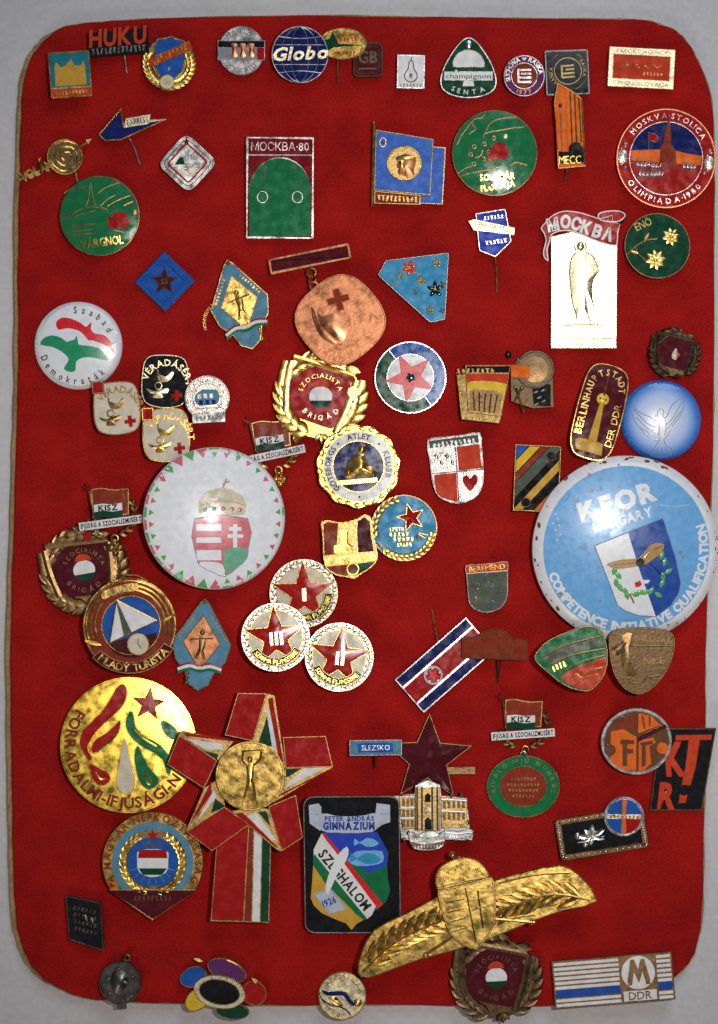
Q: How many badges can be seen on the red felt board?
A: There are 78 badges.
